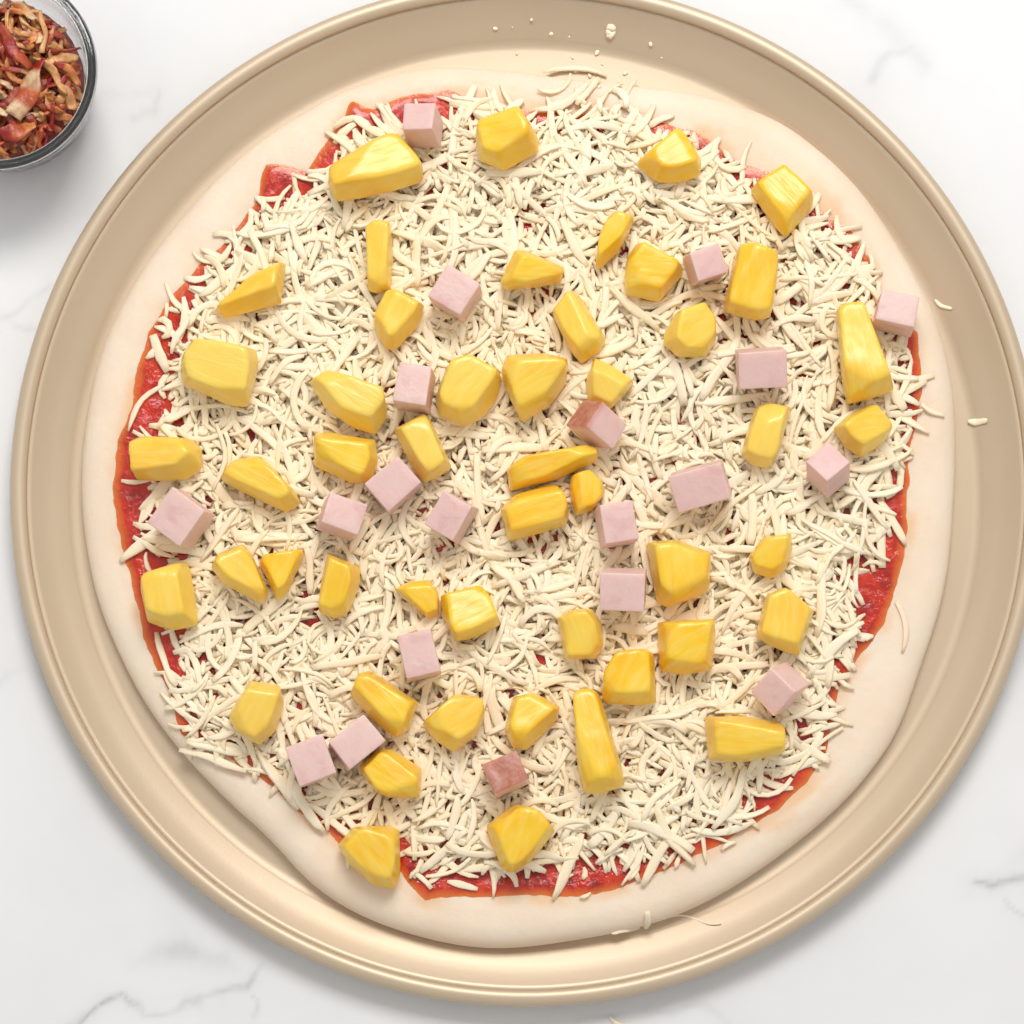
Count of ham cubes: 20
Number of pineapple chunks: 49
